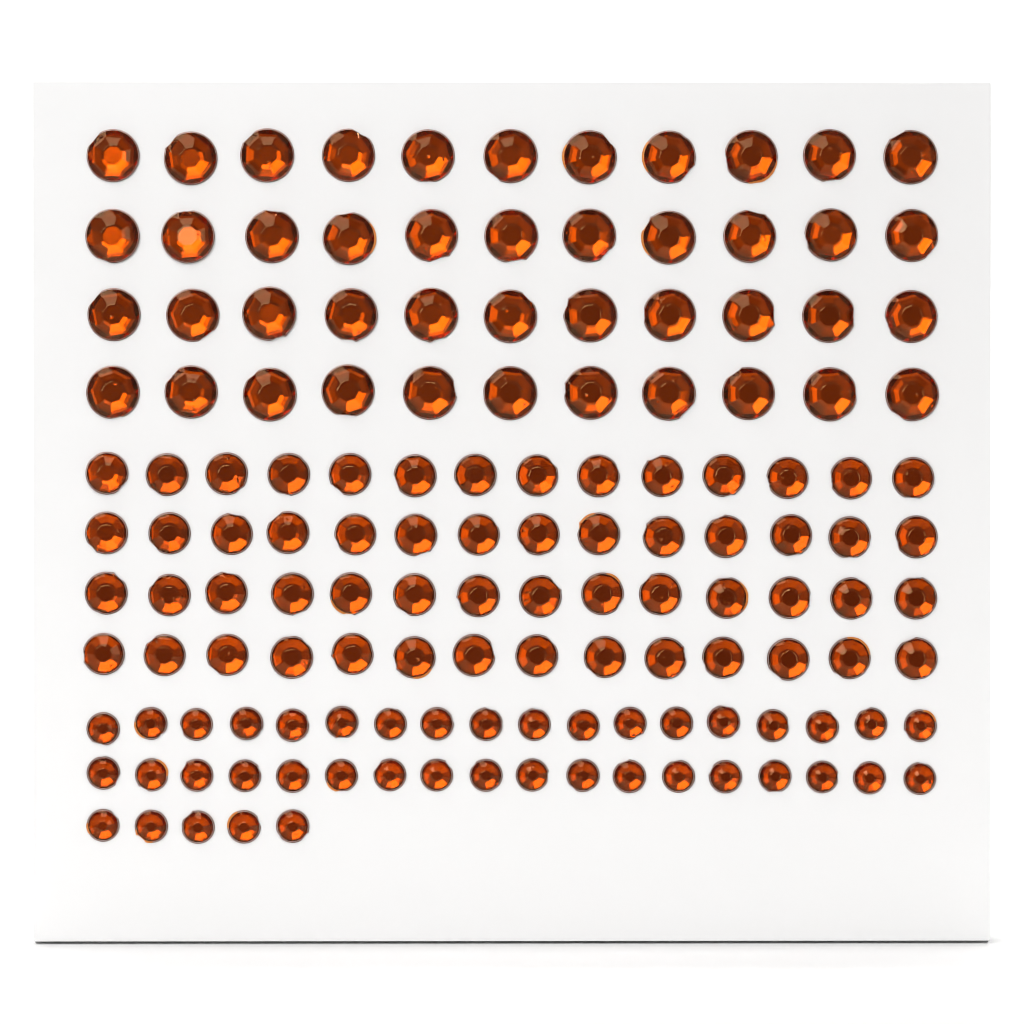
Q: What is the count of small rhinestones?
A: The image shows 41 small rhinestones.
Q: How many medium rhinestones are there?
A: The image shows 56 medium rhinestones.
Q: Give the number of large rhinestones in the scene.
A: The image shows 44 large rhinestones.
